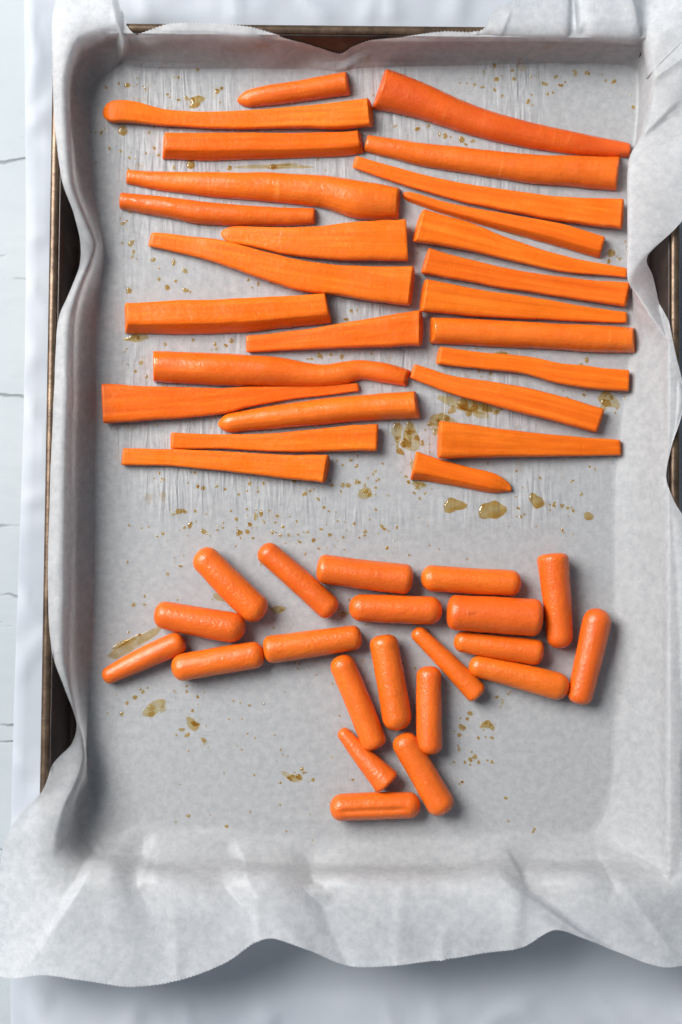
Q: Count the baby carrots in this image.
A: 21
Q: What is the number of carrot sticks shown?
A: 26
